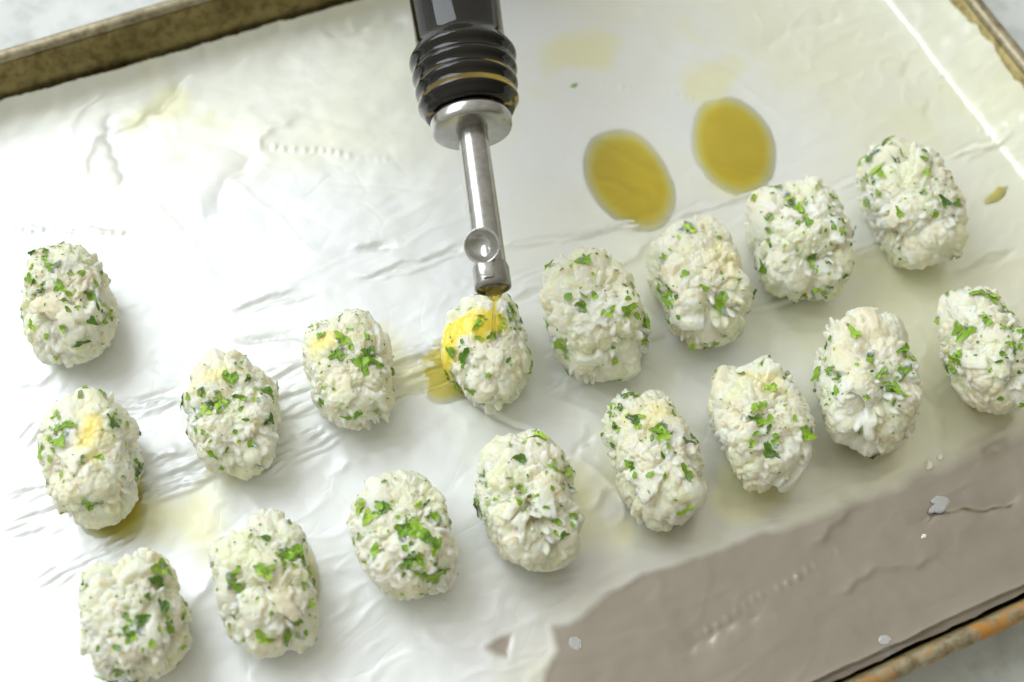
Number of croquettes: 17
